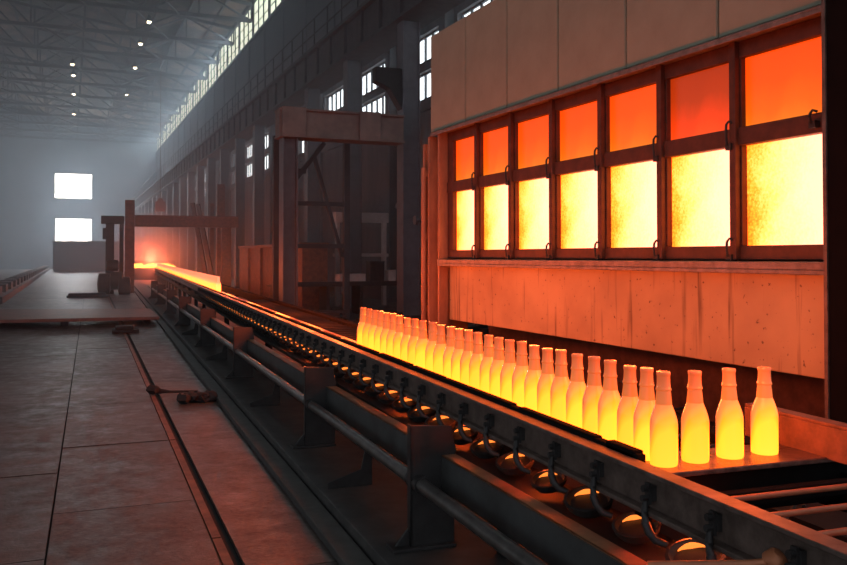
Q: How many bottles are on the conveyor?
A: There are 32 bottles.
